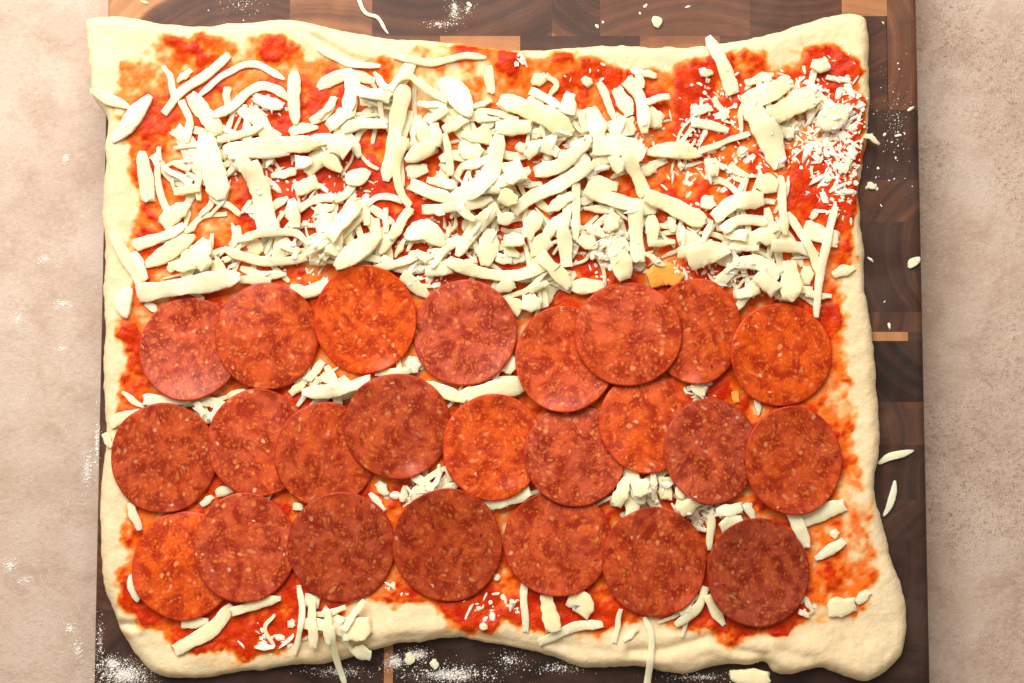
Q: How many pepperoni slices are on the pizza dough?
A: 24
